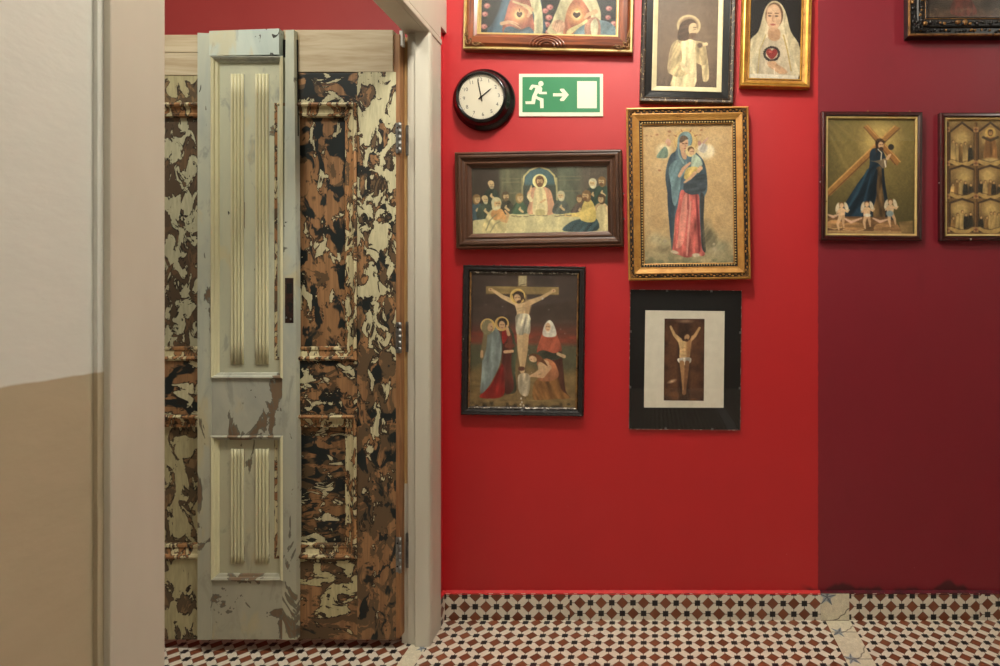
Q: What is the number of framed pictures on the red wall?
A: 10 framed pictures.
